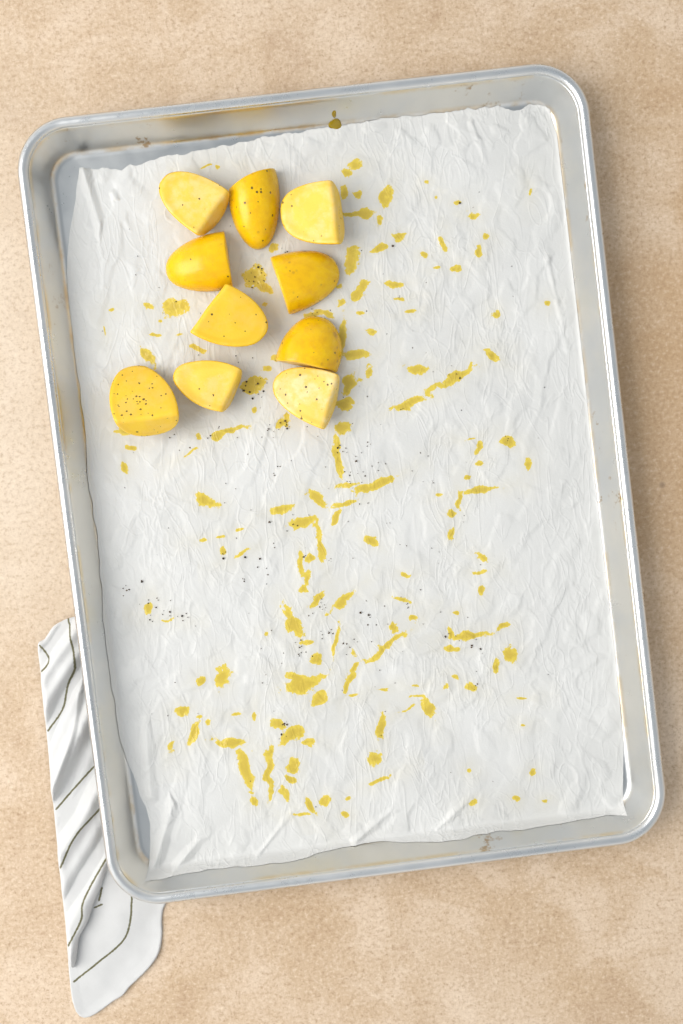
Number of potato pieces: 10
